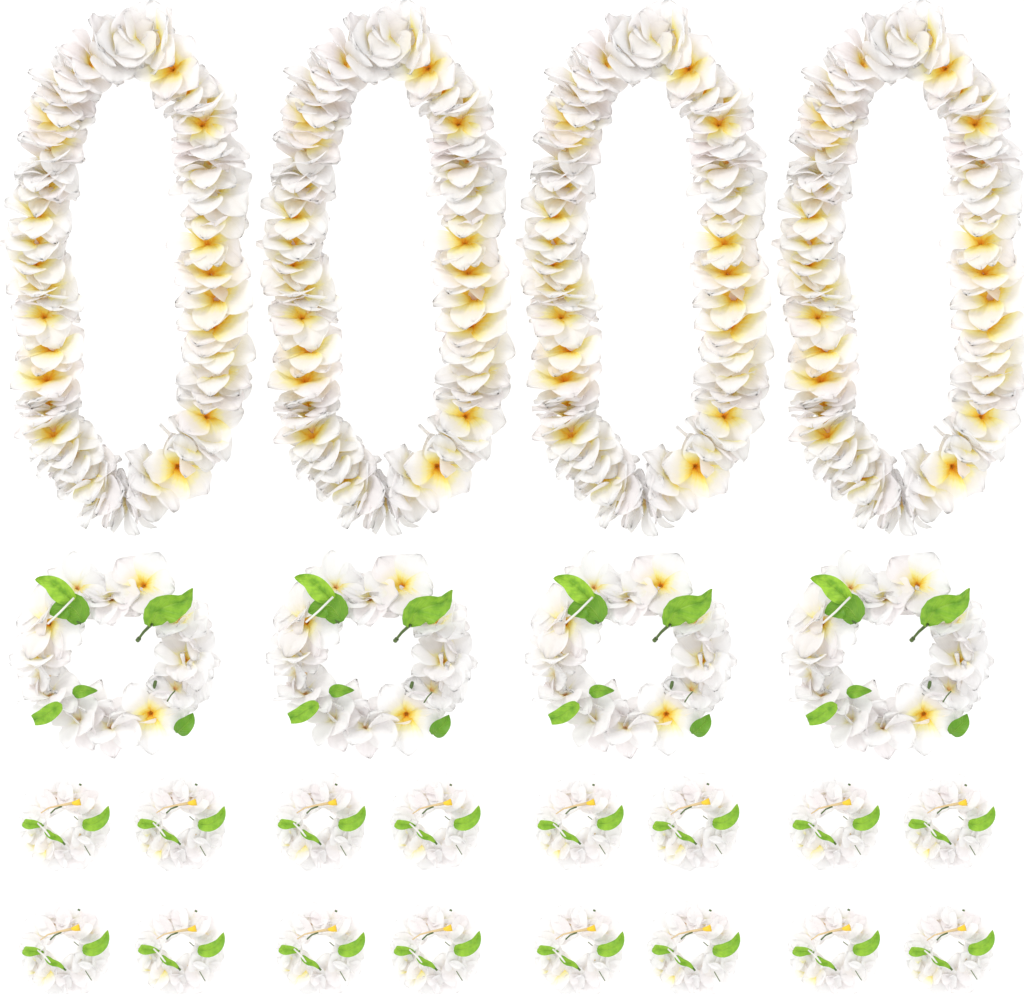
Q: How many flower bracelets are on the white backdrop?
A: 16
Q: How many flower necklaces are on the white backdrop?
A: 4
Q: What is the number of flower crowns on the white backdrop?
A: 4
